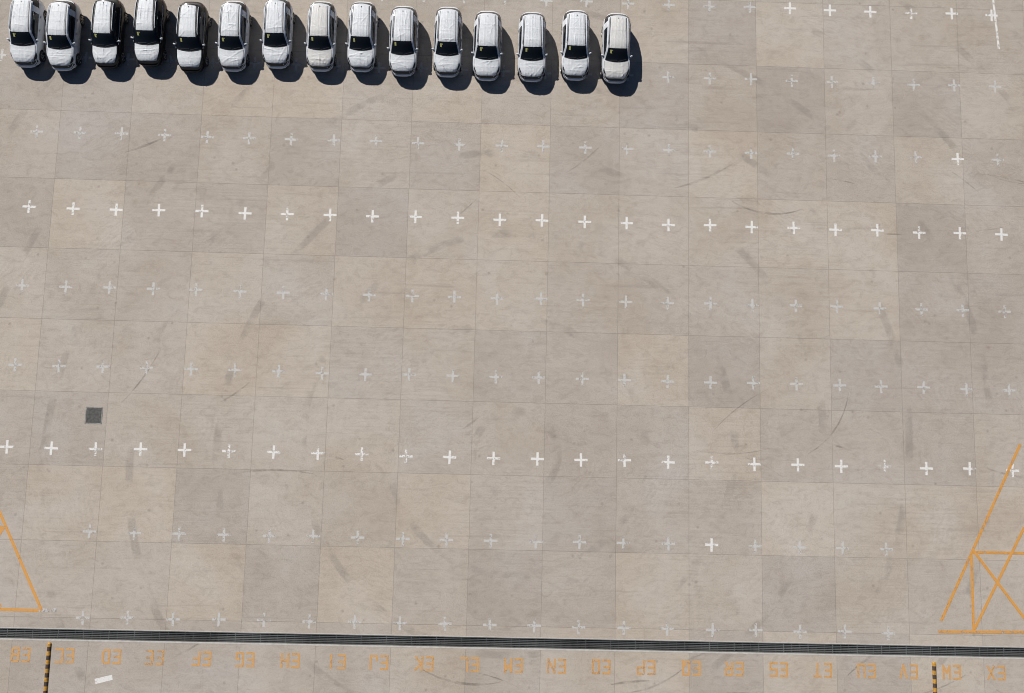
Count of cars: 15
